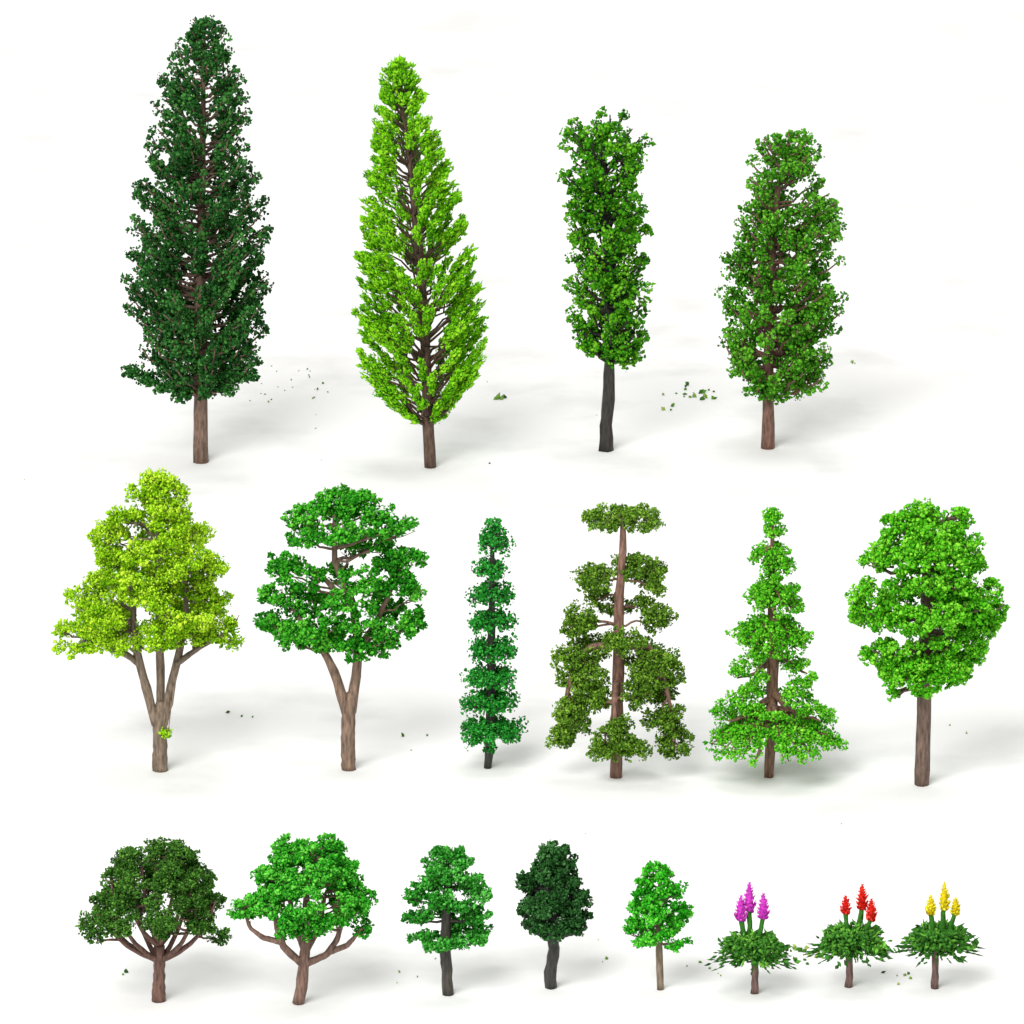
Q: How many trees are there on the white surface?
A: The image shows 15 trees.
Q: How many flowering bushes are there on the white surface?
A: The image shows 3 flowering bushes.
